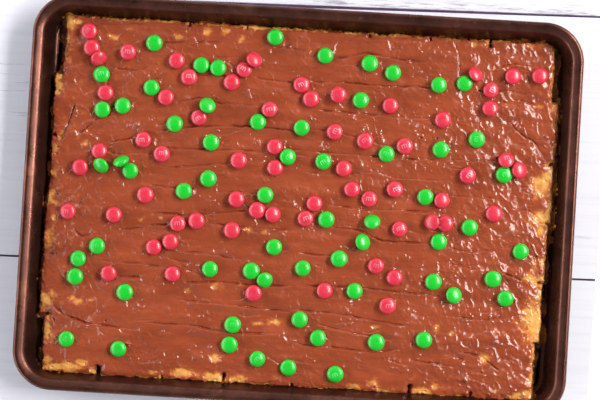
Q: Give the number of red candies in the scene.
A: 65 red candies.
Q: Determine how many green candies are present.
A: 64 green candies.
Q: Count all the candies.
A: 129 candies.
